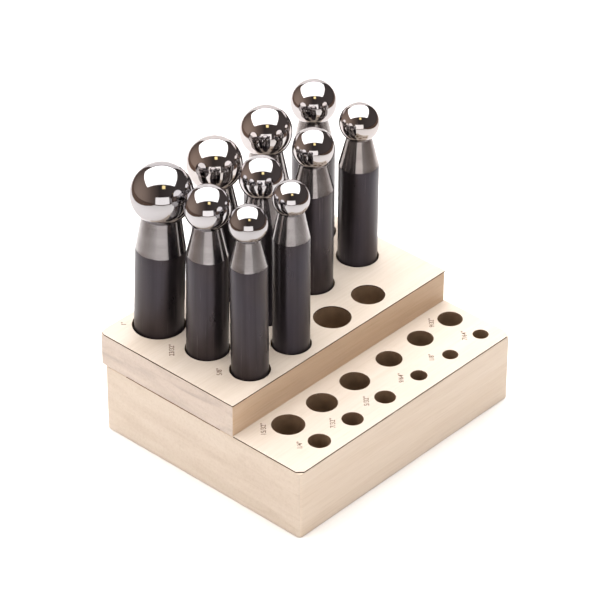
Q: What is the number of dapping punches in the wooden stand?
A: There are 10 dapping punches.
